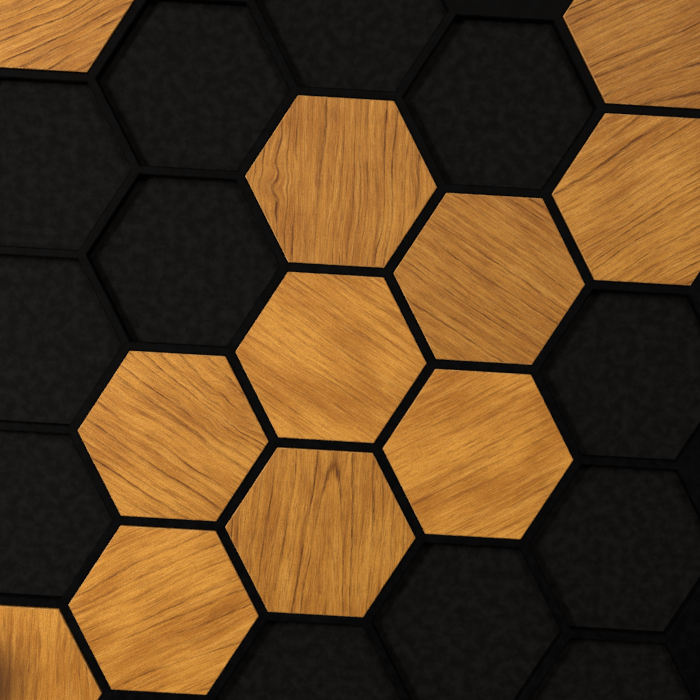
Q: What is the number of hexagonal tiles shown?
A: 11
